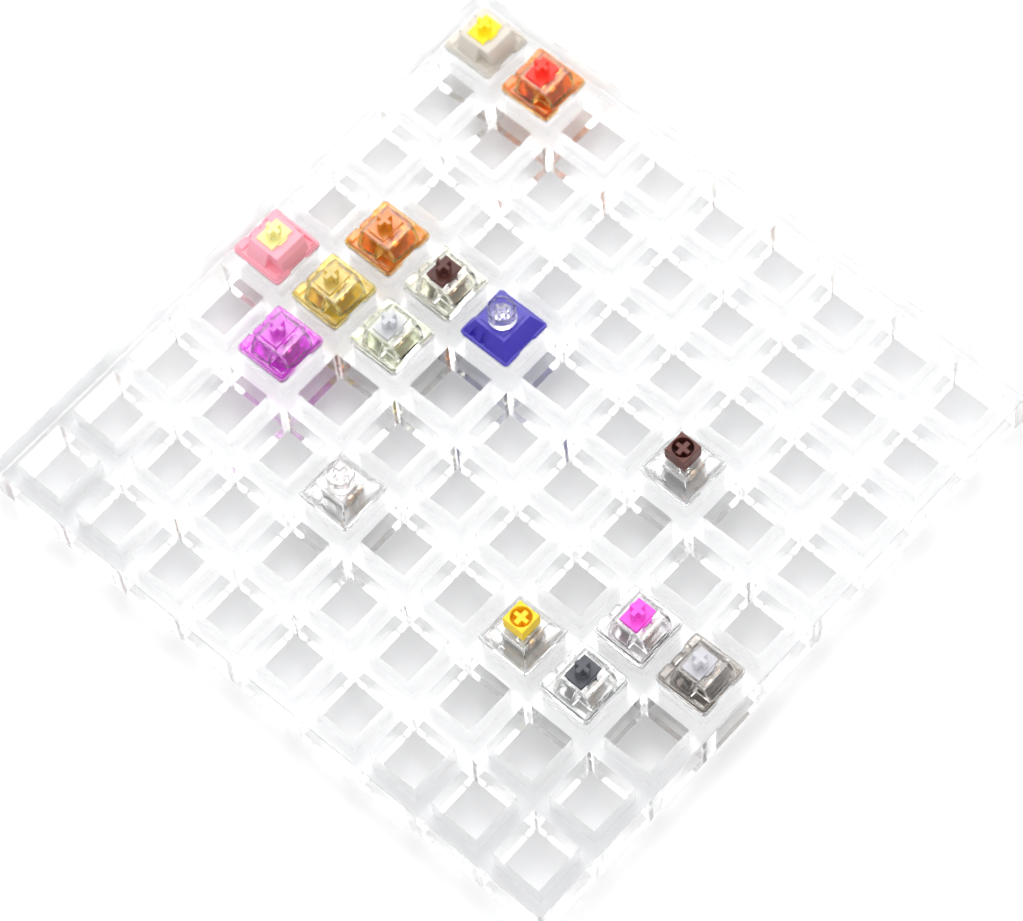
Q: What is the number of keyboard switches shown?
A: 15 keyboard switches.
